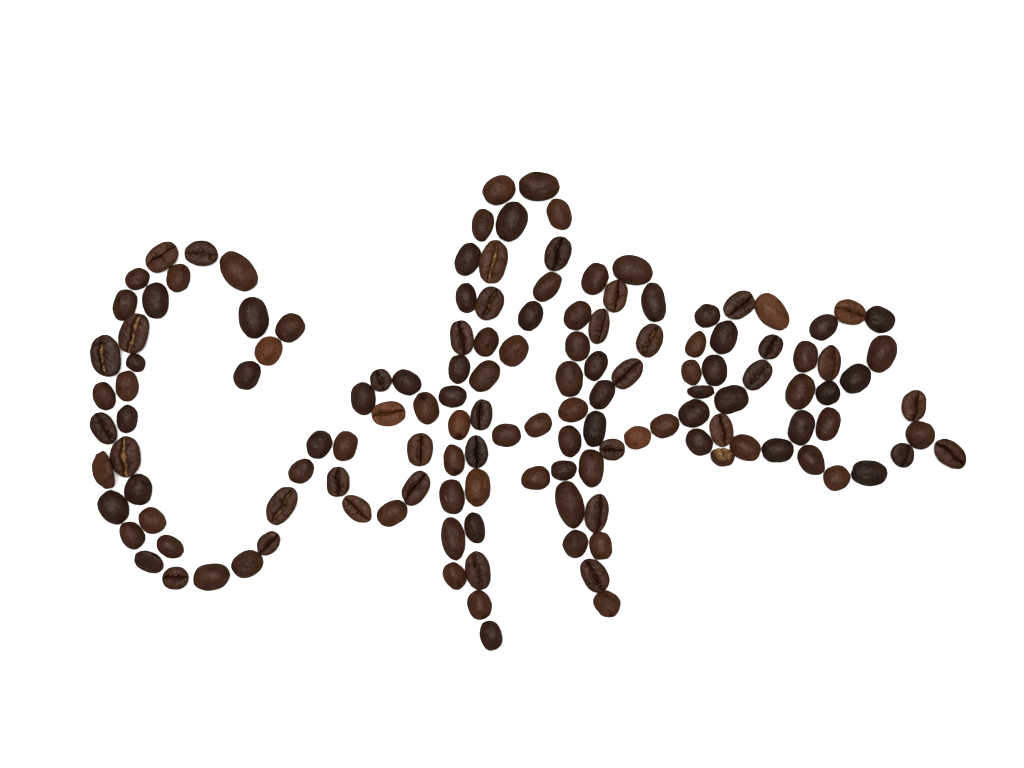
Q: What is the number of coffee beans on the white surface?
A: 138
